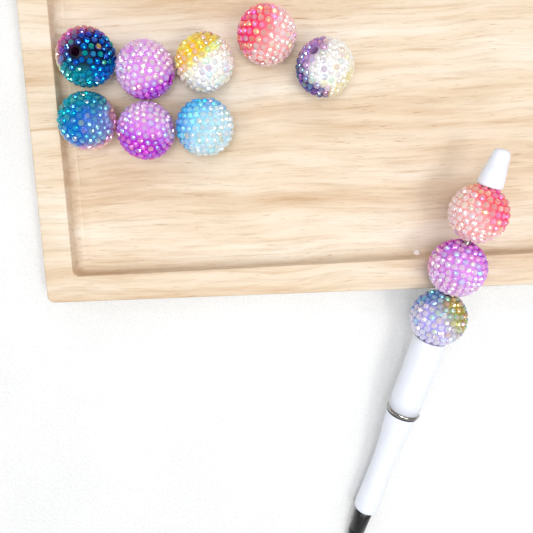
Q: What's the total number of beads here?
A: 11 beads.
